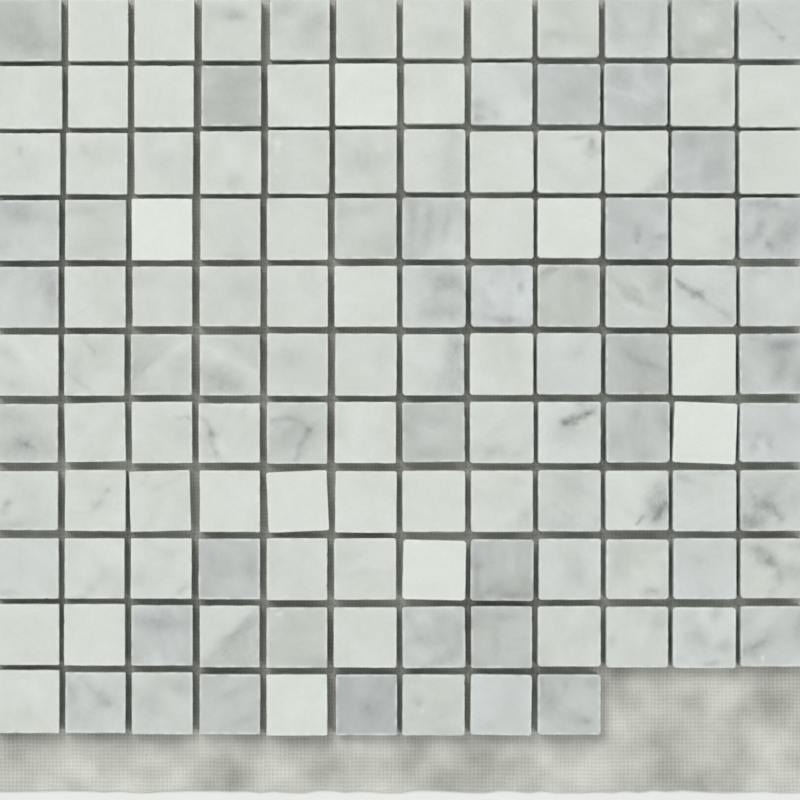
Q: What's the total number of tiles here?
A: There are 129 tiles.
